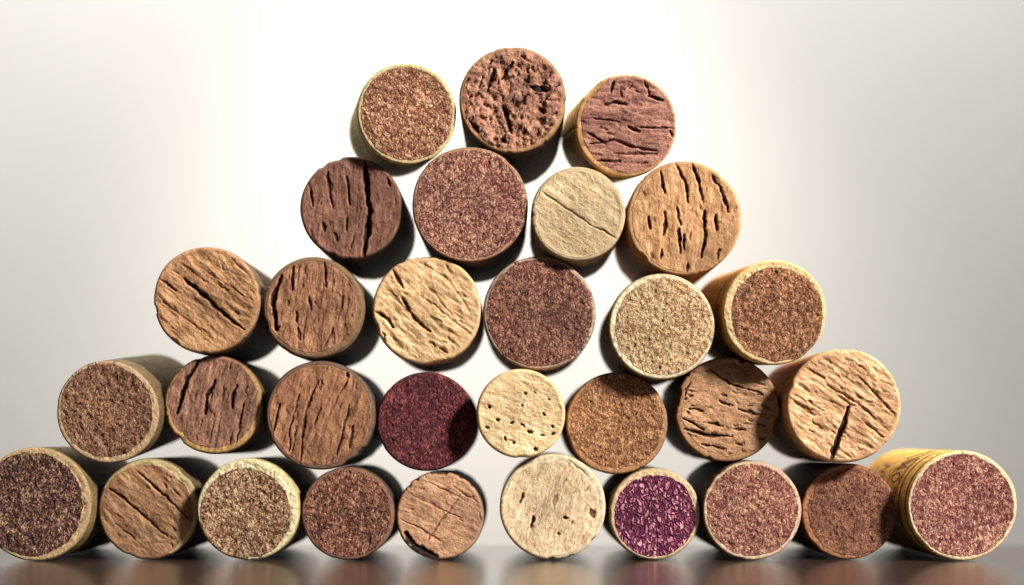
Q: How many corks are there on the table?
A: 31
